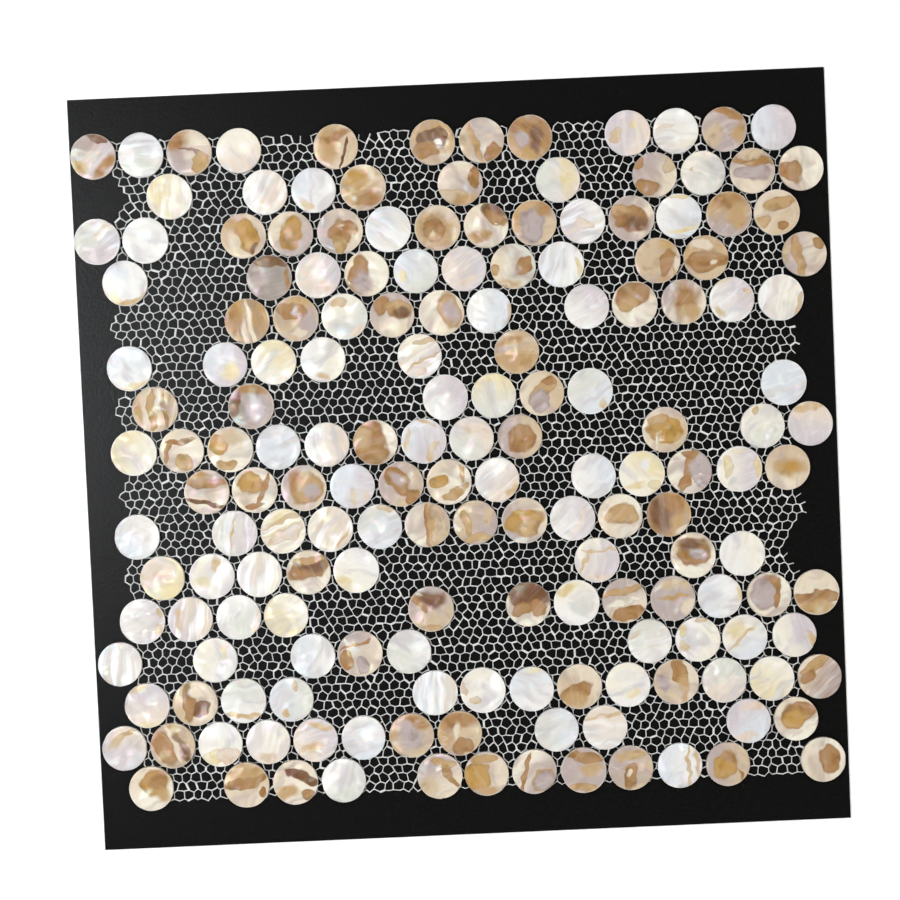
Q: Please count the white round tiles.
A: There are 91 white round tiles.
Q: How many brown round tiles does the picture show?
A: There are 81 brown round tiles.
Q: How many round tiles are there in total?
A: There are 172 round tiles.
